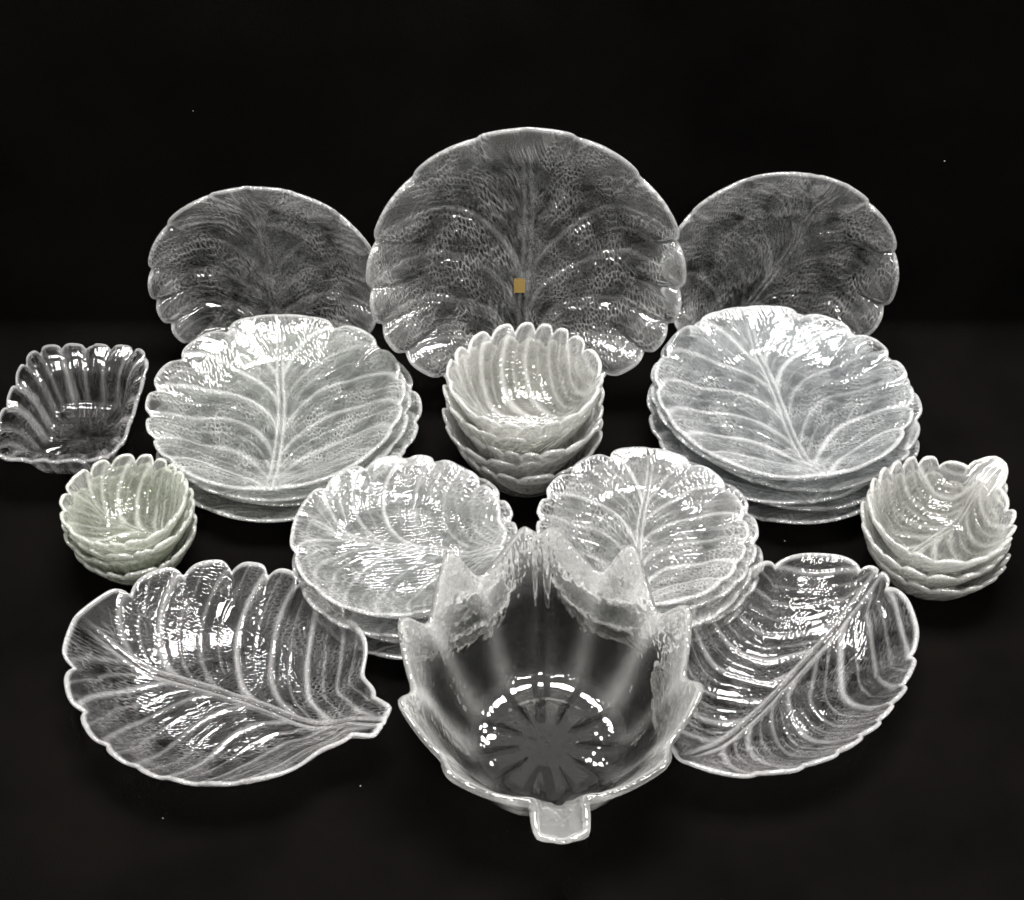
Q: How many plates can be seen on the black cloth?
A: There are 23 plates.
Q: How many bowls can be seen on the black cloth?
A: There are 13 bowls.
